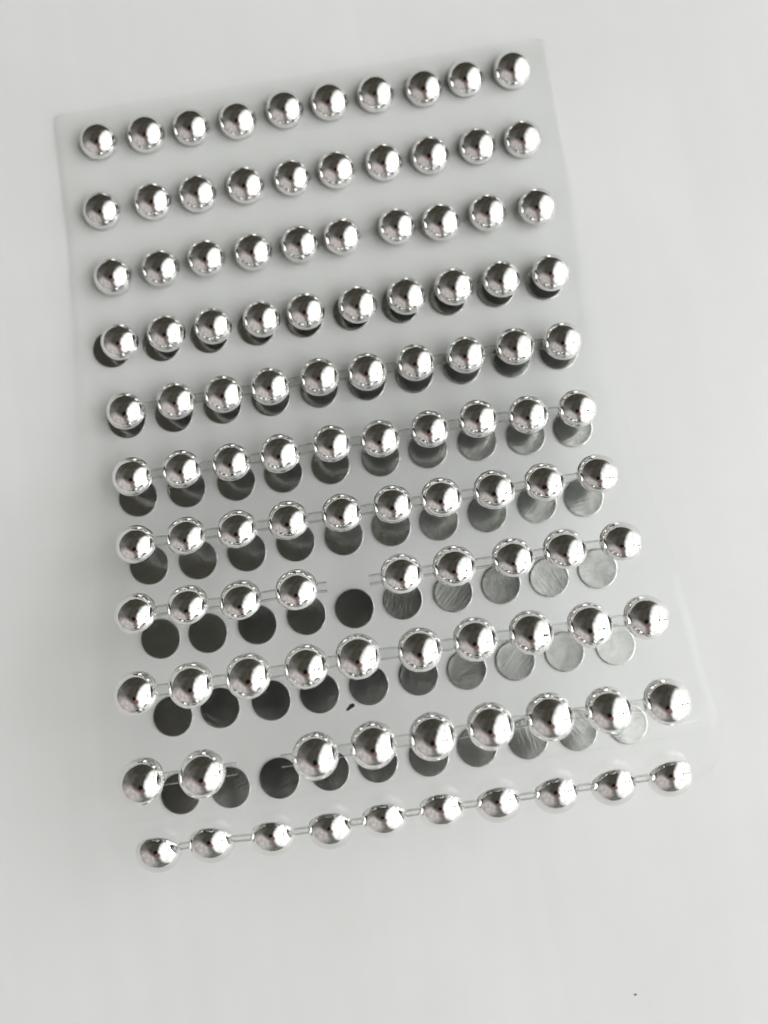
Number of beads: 108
